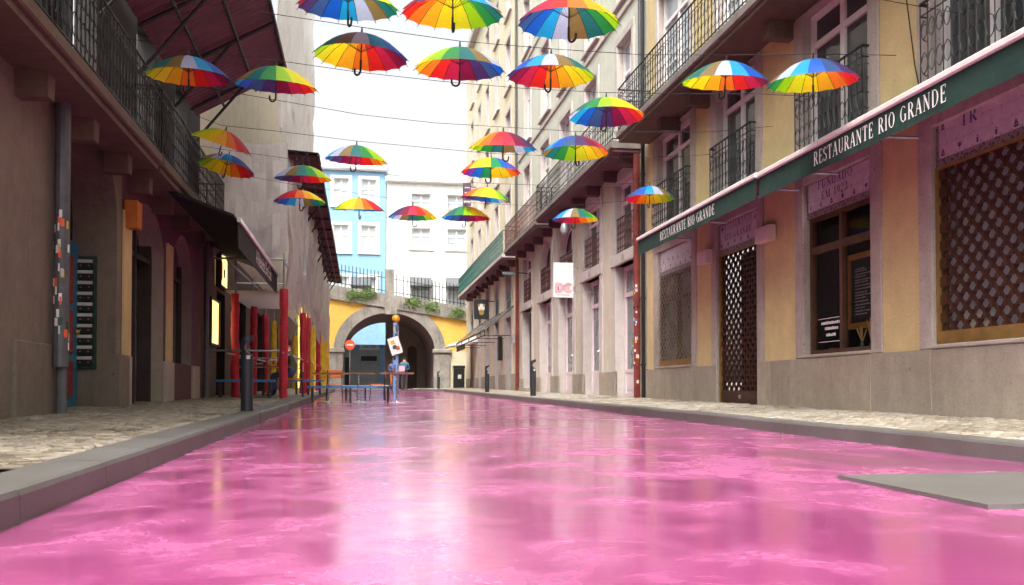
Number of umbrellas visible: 25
